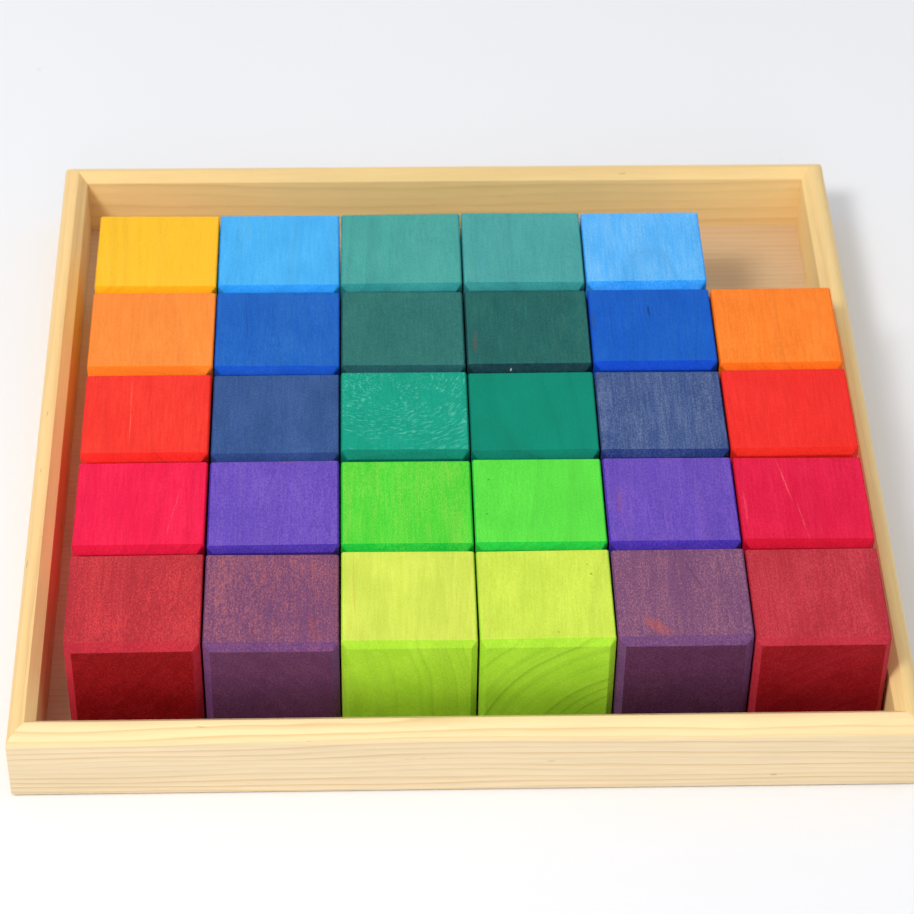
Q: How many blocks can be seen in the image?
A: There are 29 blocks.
